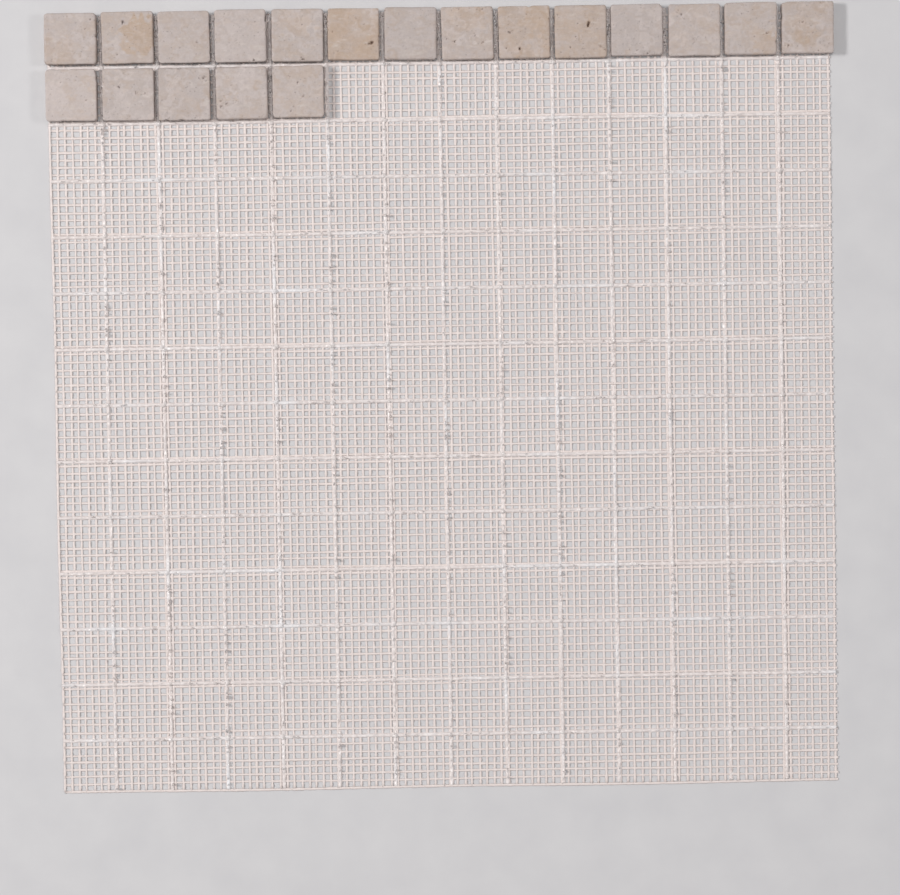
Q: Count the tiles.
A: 19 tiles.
